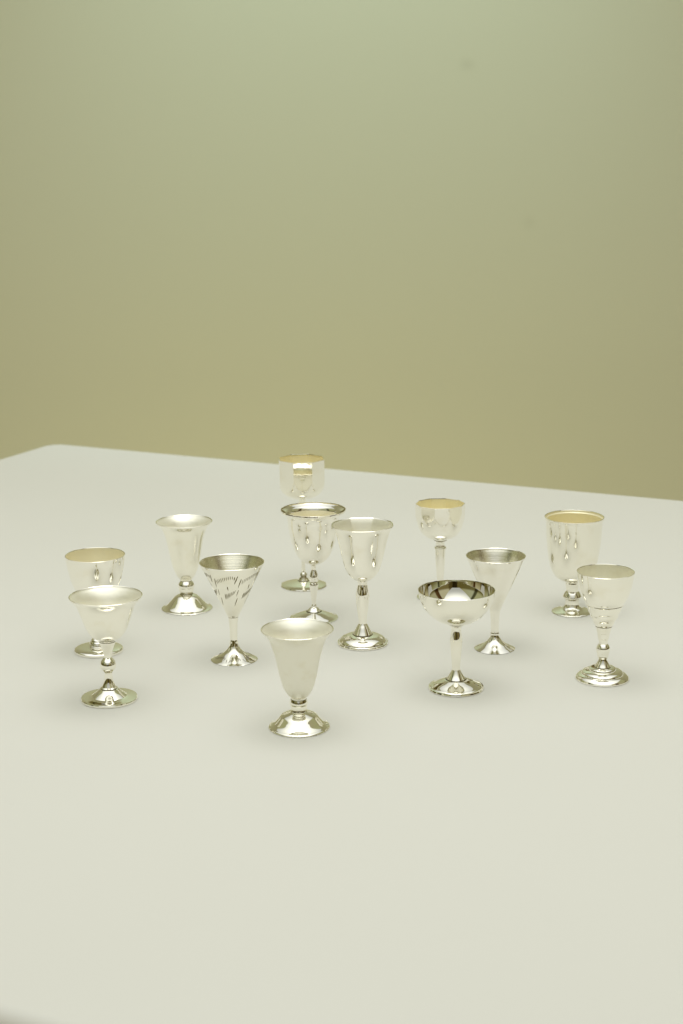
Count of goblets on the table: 13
